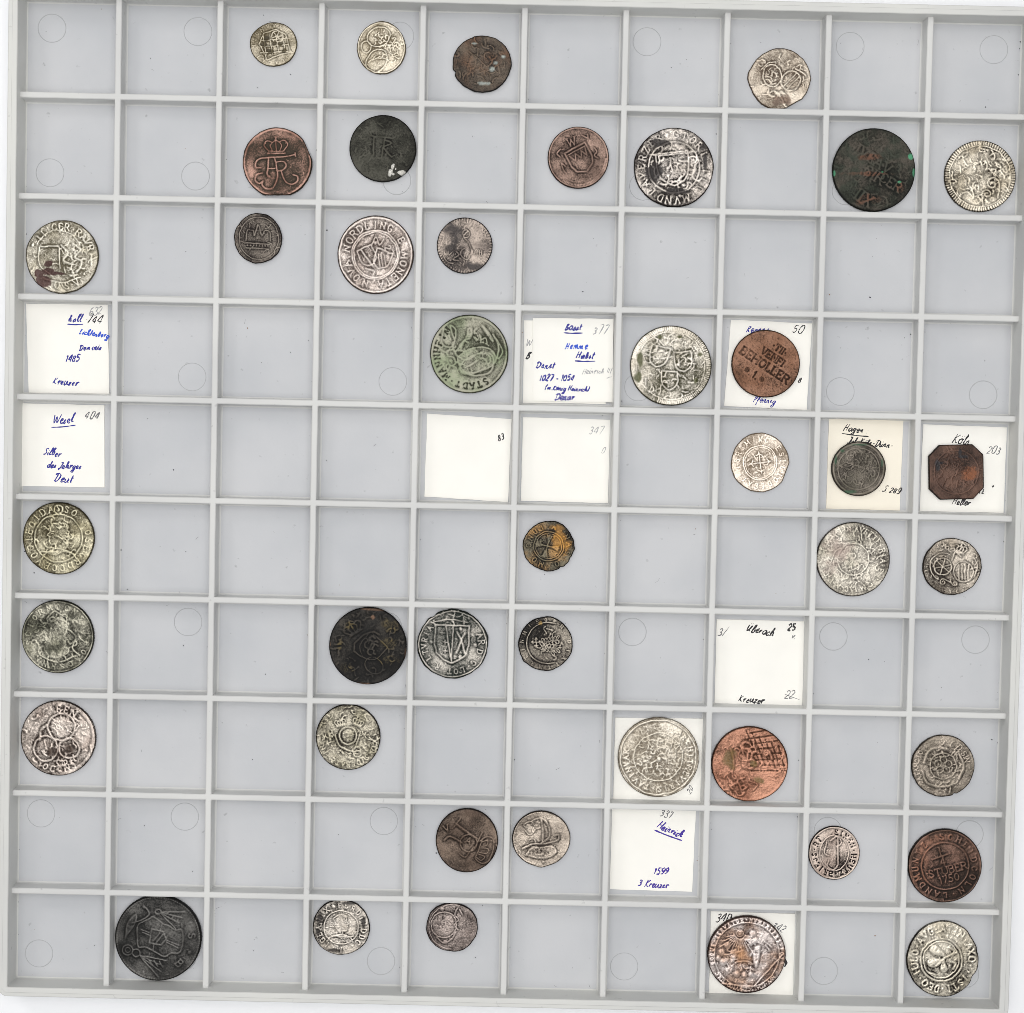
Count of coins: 42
